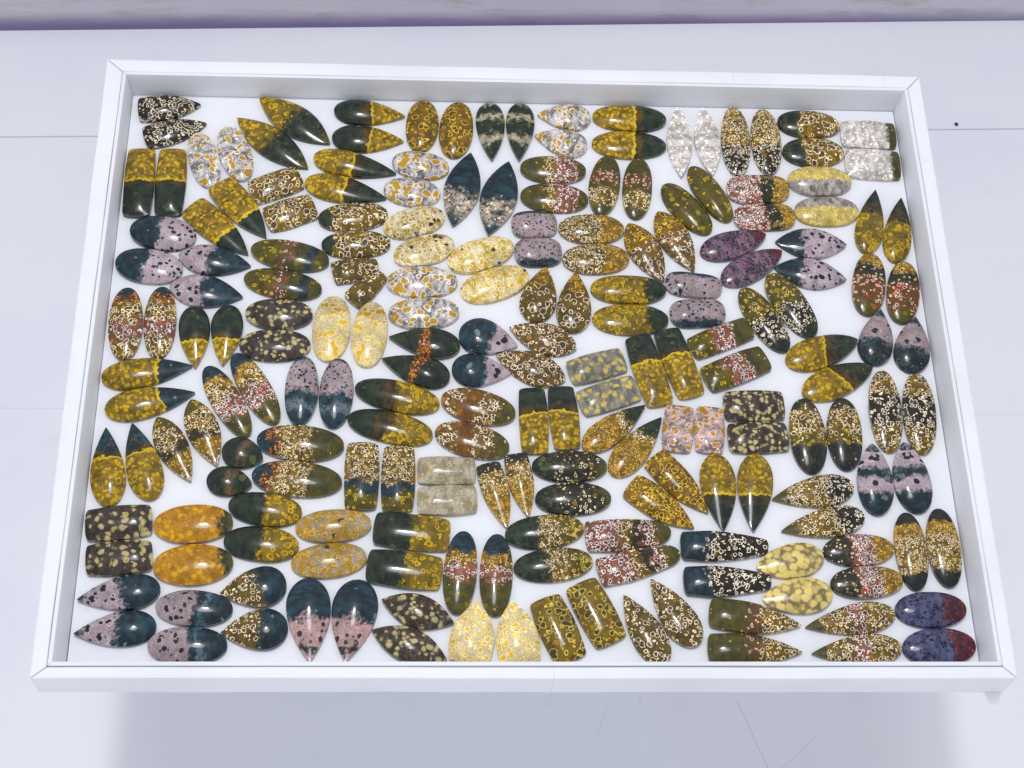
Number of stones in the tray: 200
